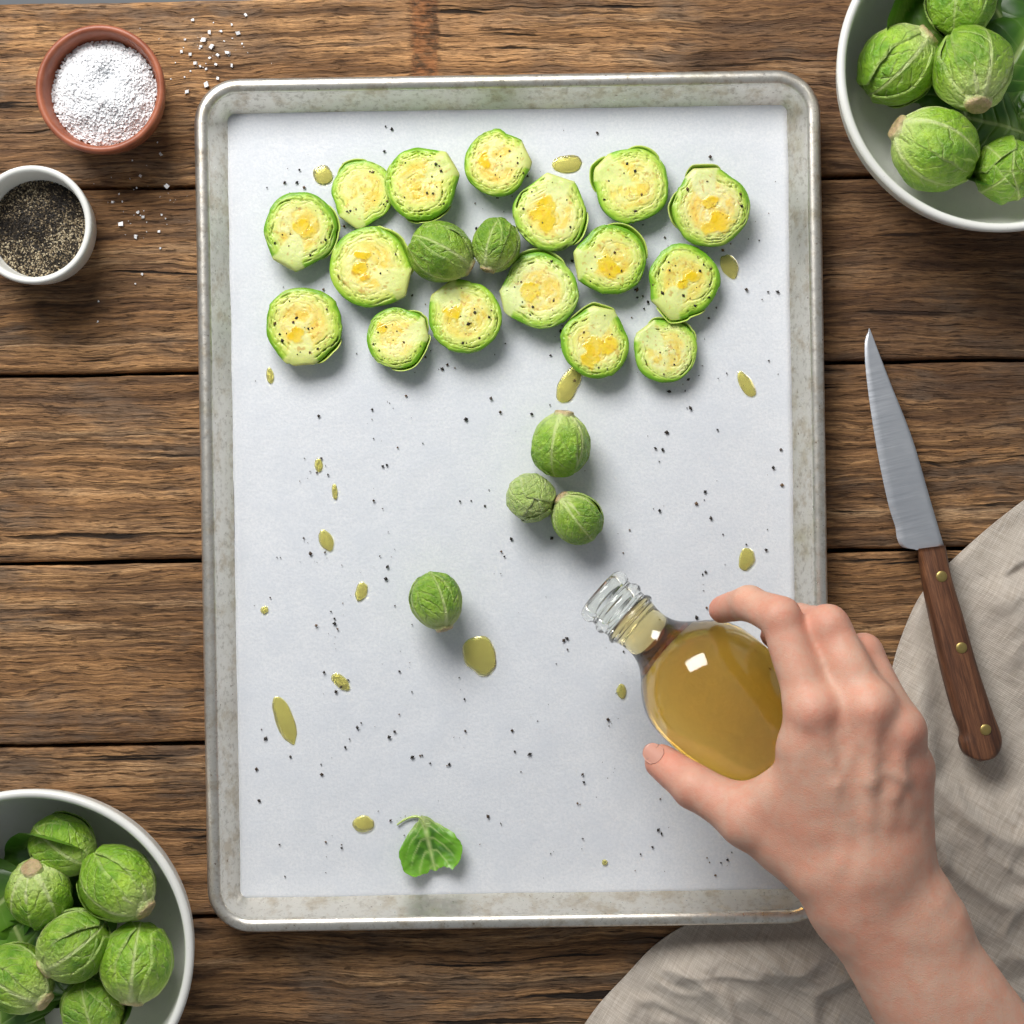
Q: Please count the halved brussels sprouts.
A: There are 16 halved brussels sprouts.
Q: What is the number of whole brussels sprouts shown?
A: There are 18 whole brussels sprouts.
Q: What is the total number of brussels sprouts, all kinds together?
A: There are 34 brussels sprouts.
